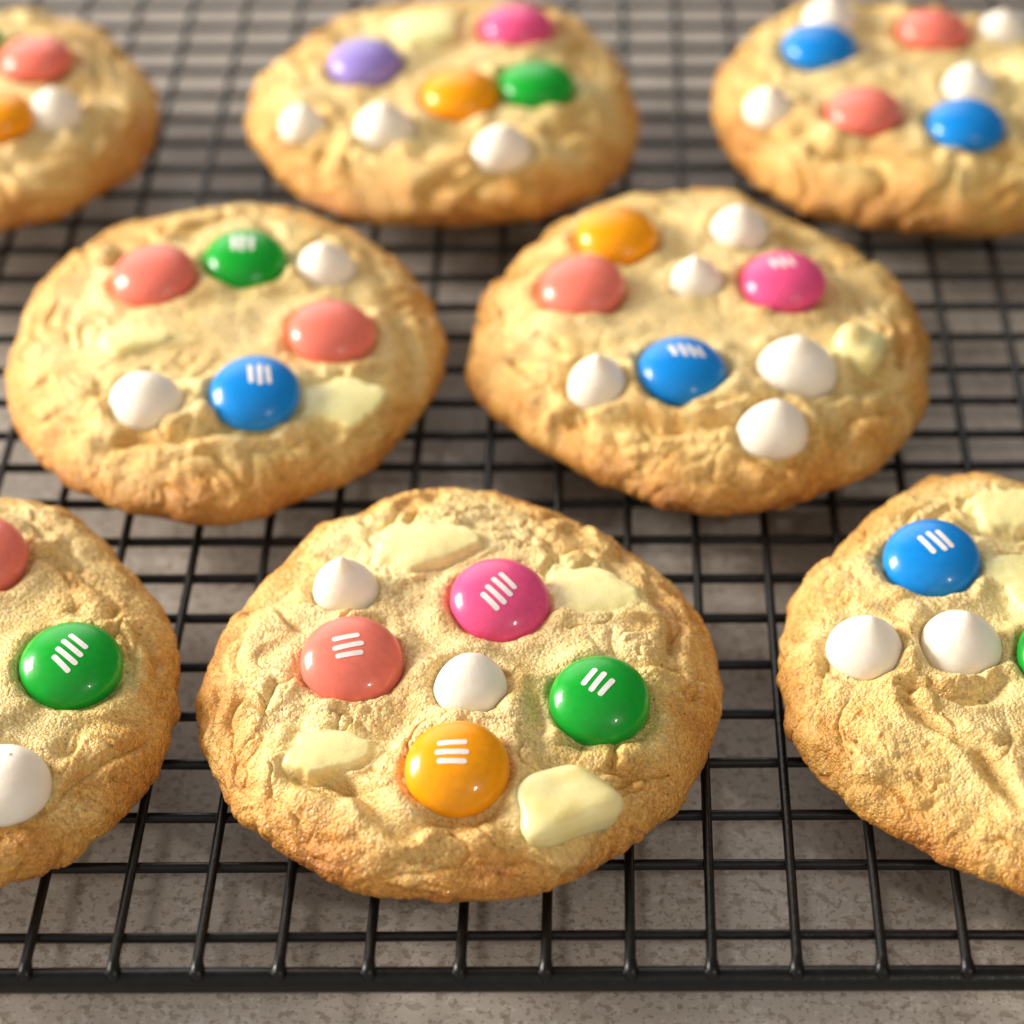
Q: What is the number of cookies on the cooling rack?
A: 8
